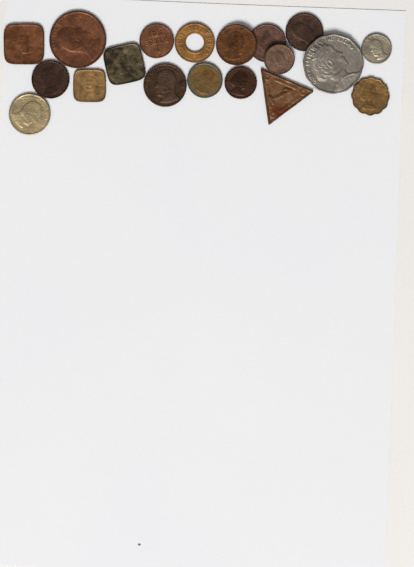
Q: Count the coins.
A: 19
